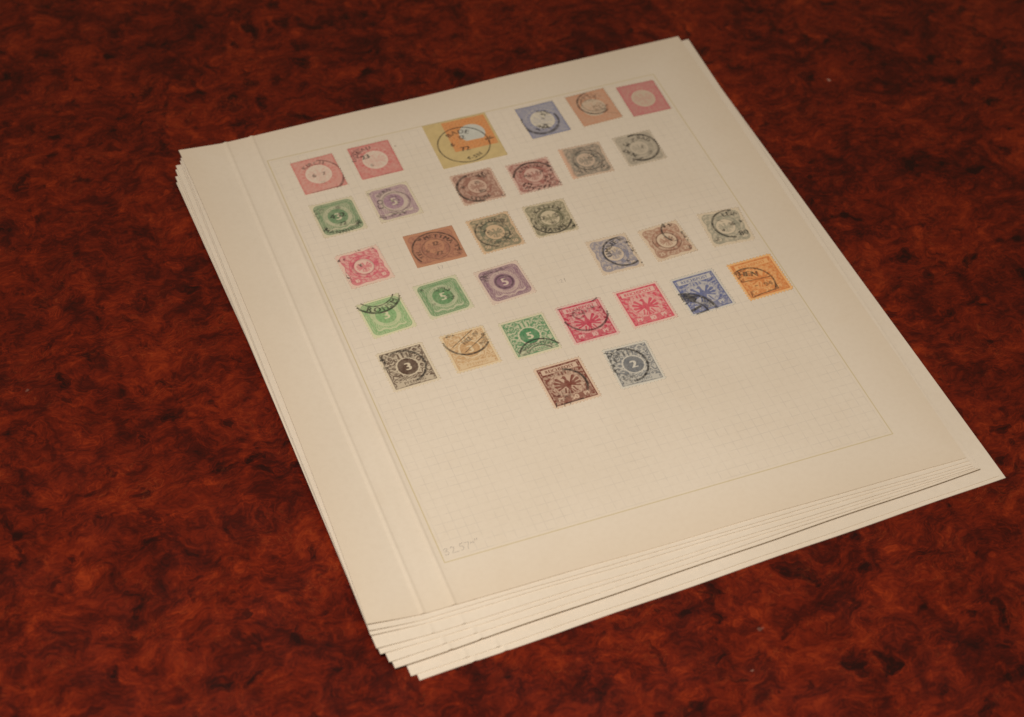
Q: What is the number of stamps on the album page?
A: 31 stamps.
